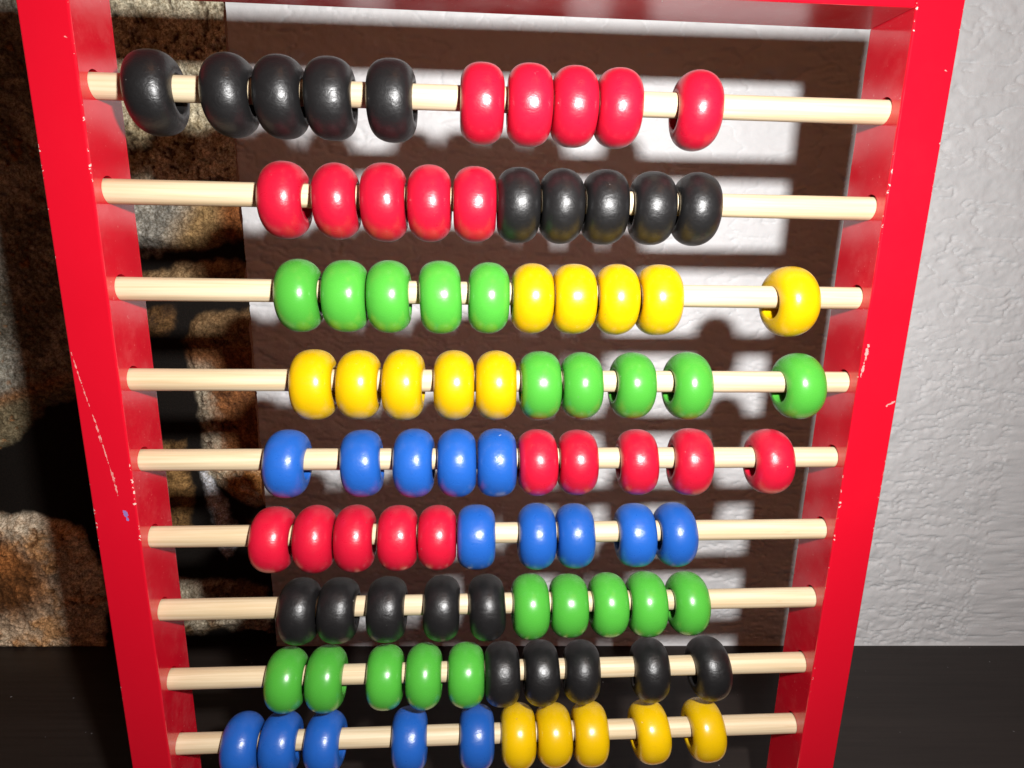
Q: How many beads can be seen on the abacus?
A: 90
